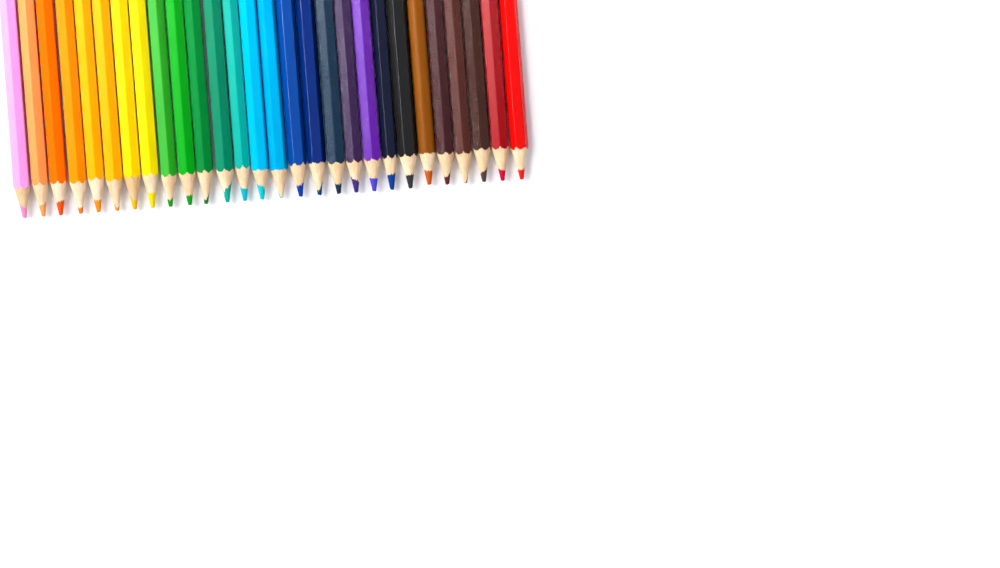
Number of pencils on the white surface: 28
